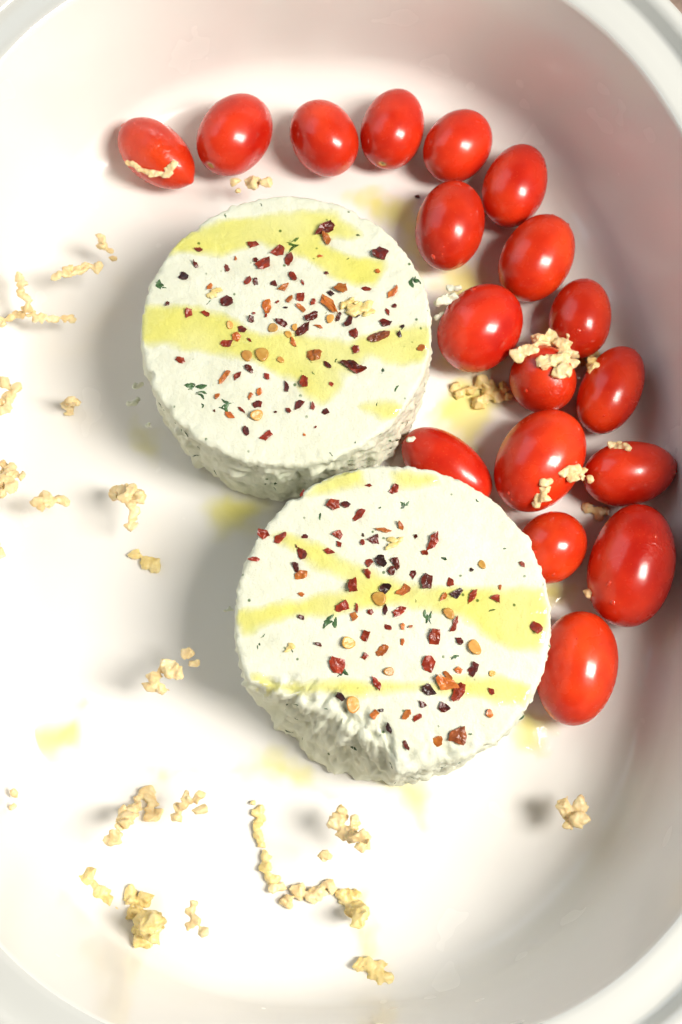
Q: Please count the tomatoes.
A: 18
